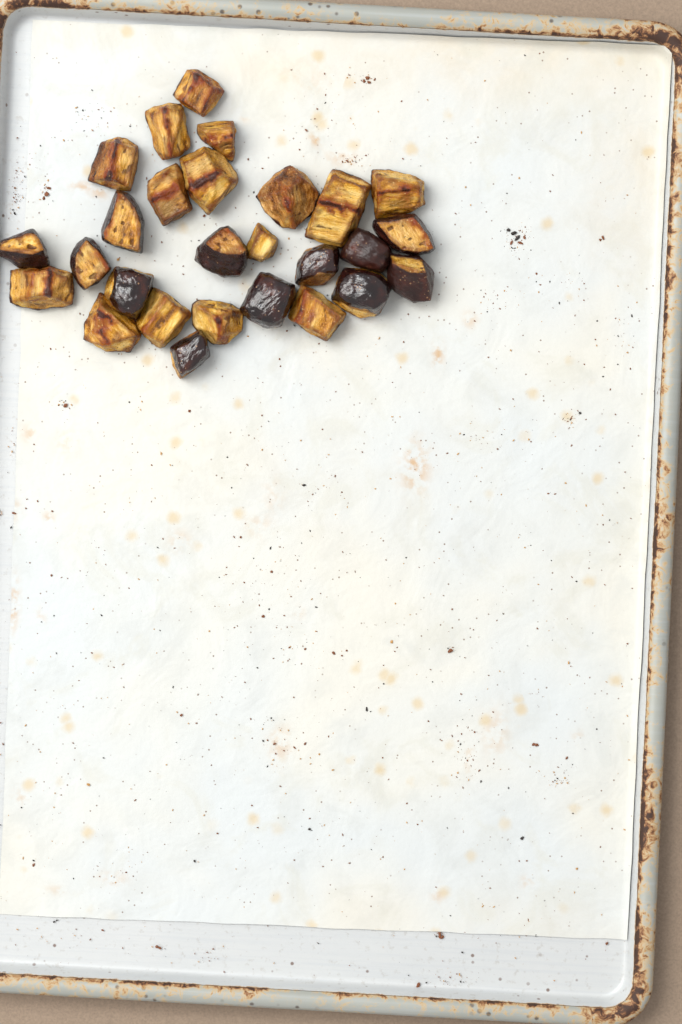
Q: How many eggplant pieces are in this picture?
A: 27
